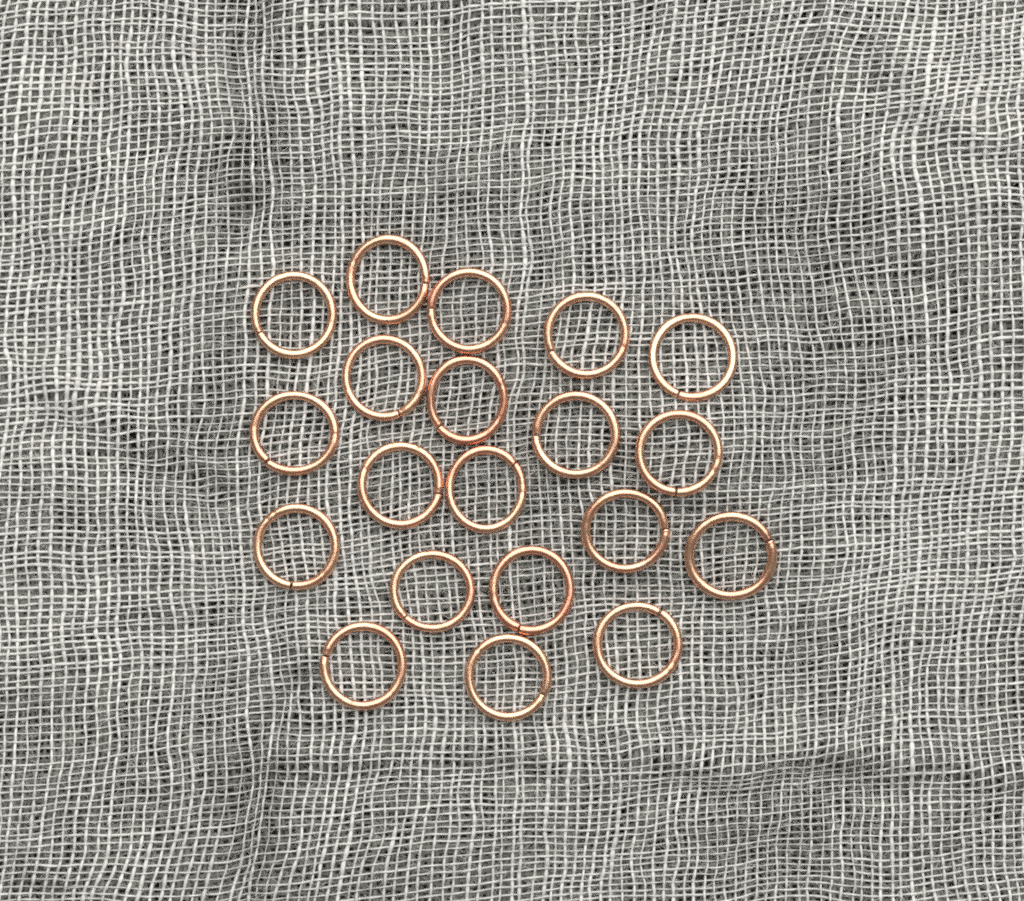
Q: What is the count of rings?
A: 20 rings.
